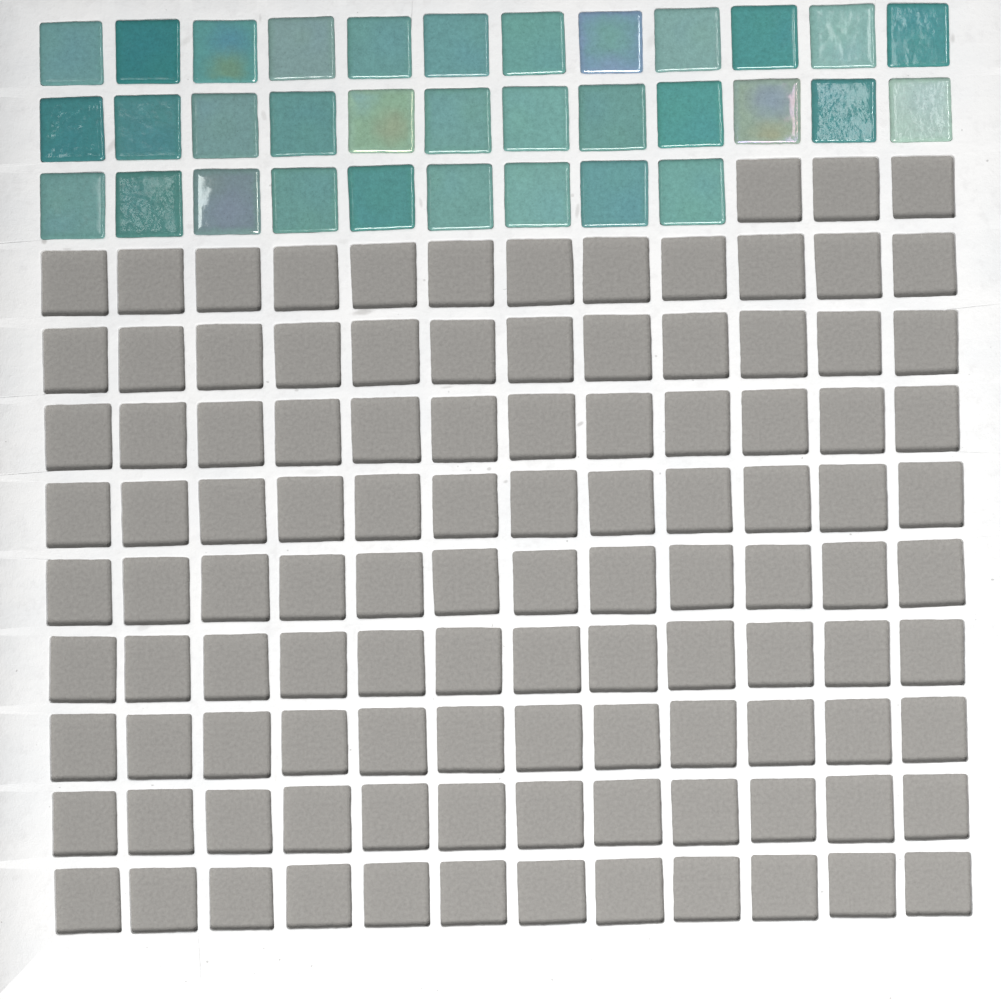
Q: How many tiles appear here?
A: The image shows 33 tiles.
